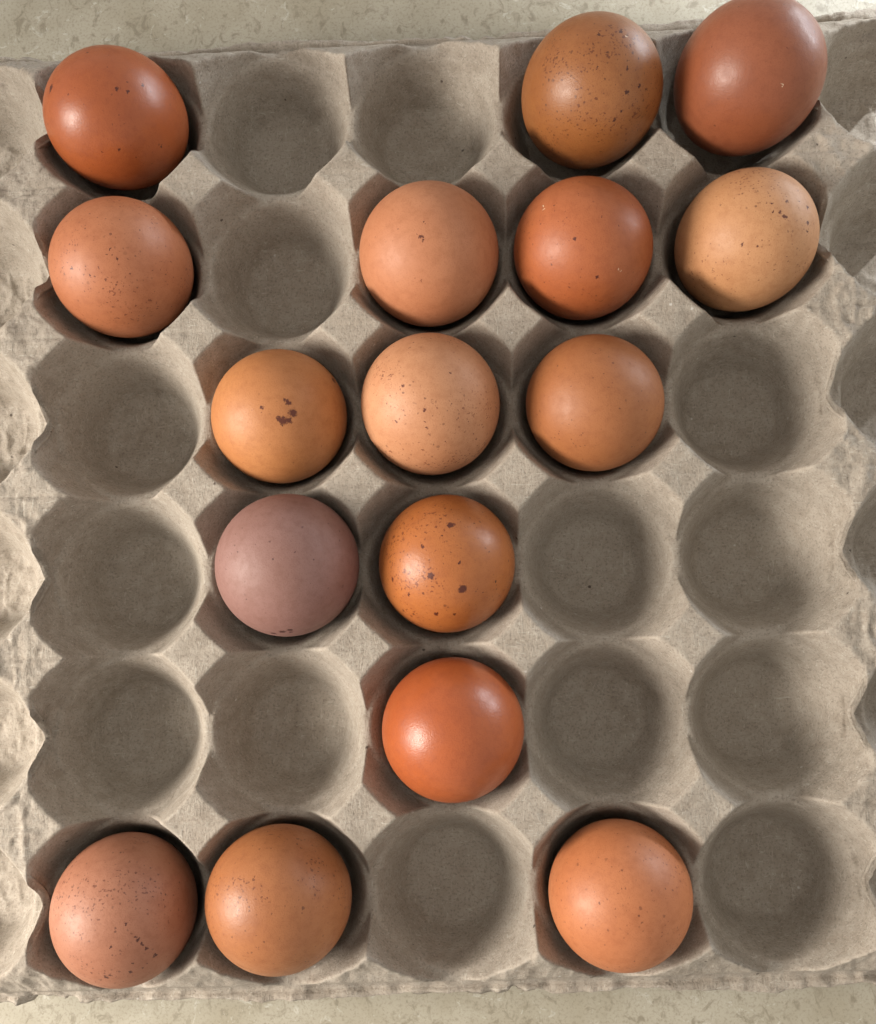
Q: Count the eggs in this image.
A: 16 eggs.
